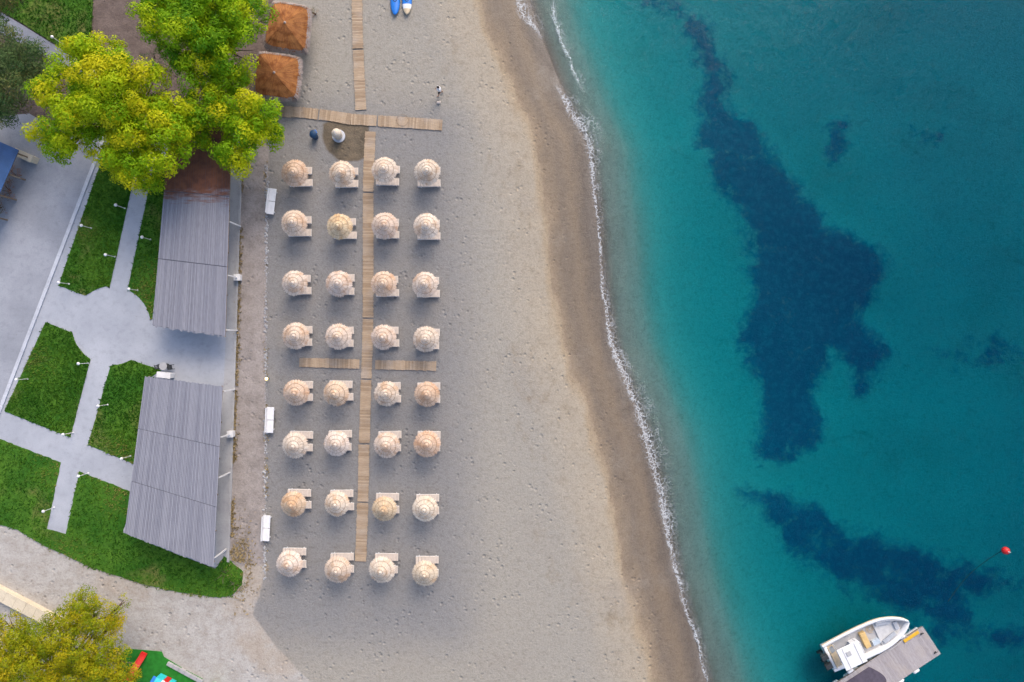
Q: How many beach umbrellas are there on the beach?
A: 32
